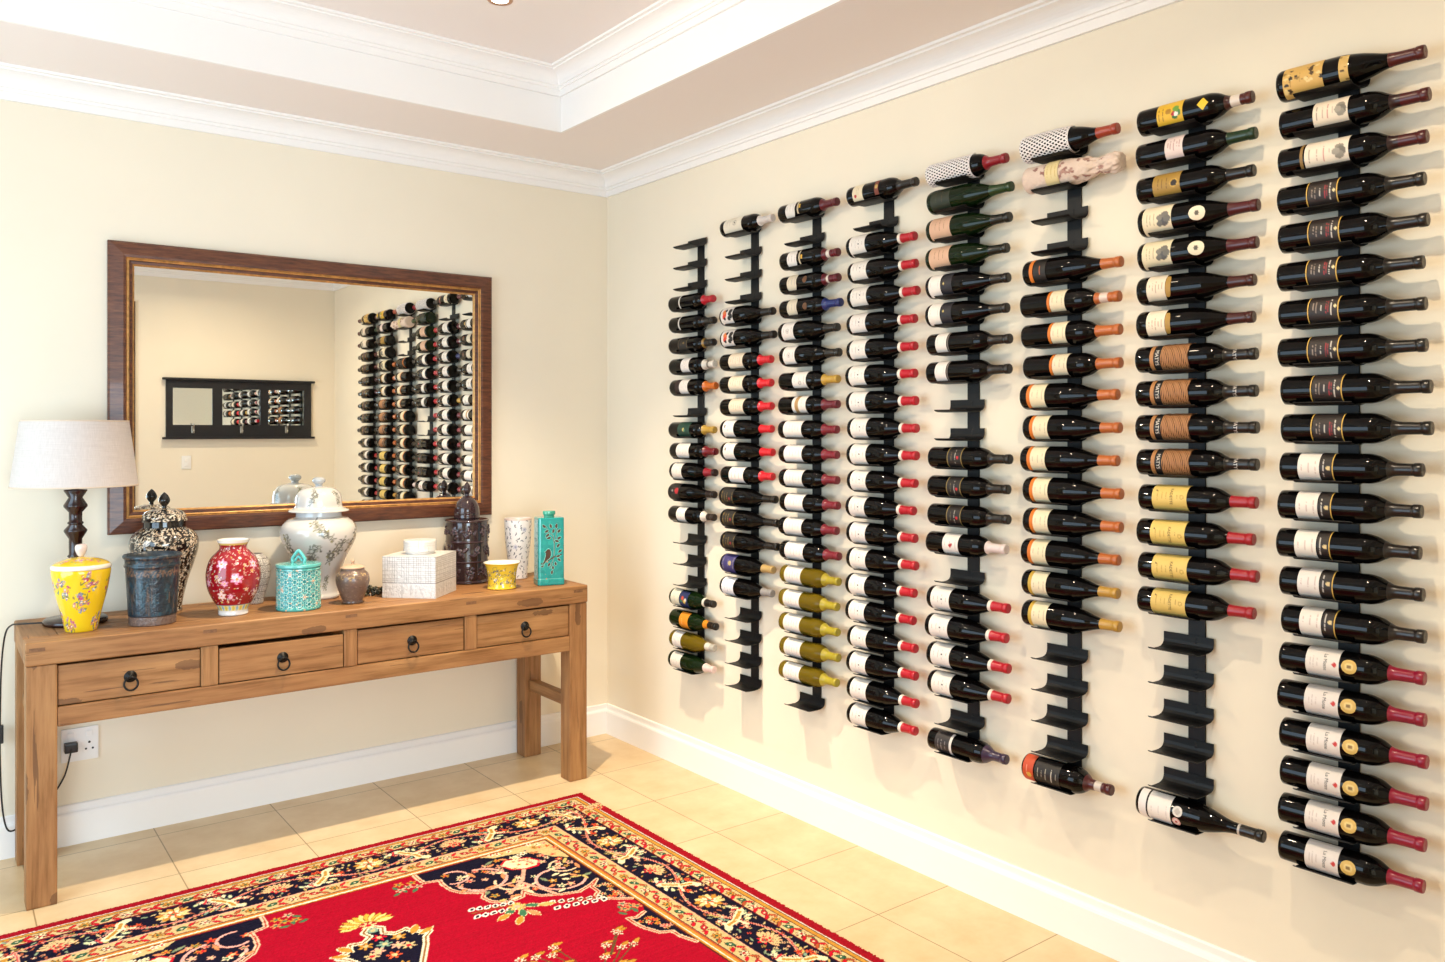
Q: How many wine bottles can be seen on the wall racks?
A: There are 136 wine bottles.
